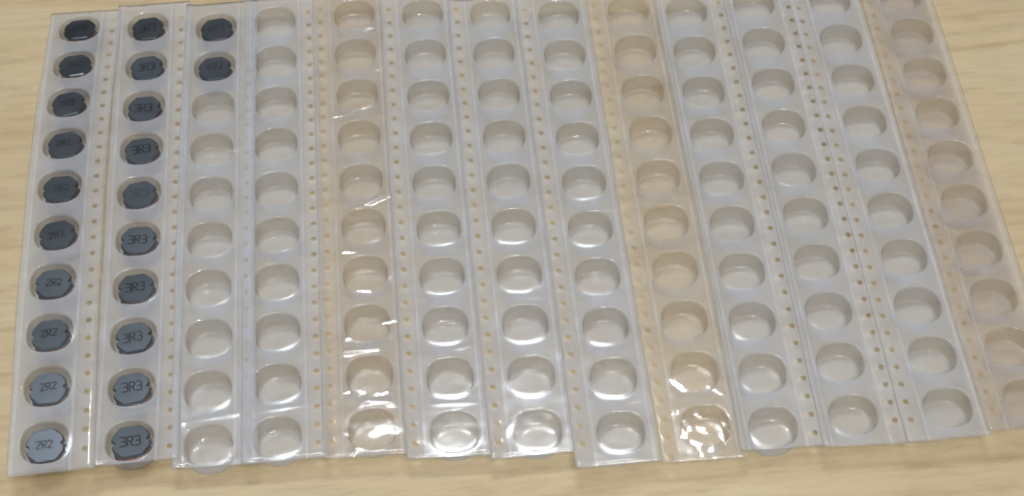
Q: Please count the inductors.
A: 22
